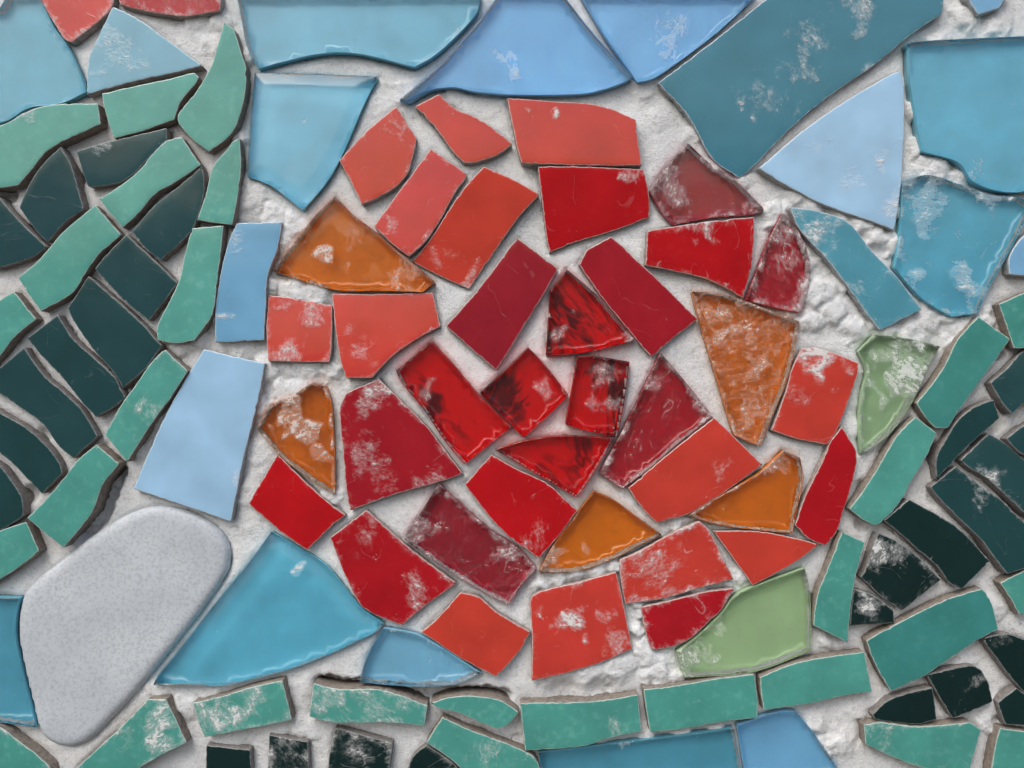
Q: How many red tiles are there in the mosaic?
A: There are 34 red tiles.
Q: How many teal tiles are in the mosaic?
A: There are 28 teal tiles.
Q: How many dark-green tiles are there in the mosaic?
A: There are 26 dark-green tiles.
